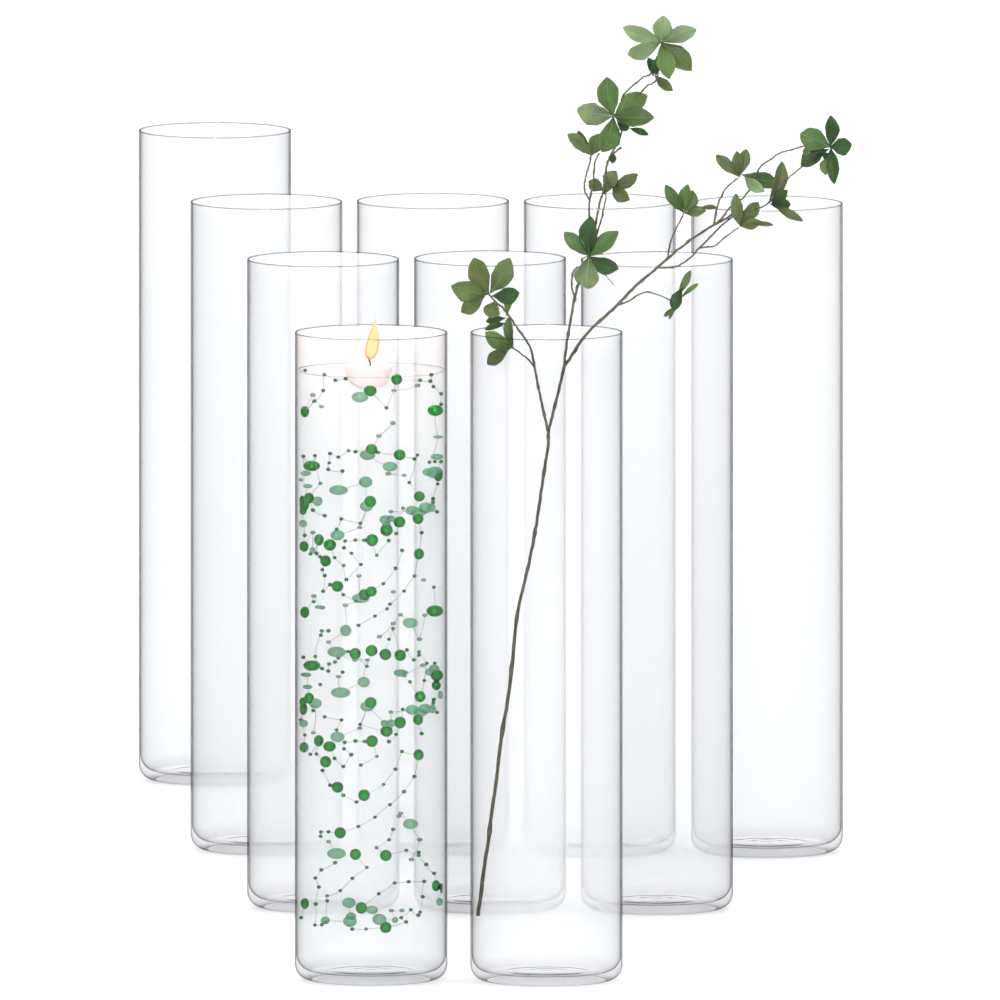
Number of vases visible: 10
